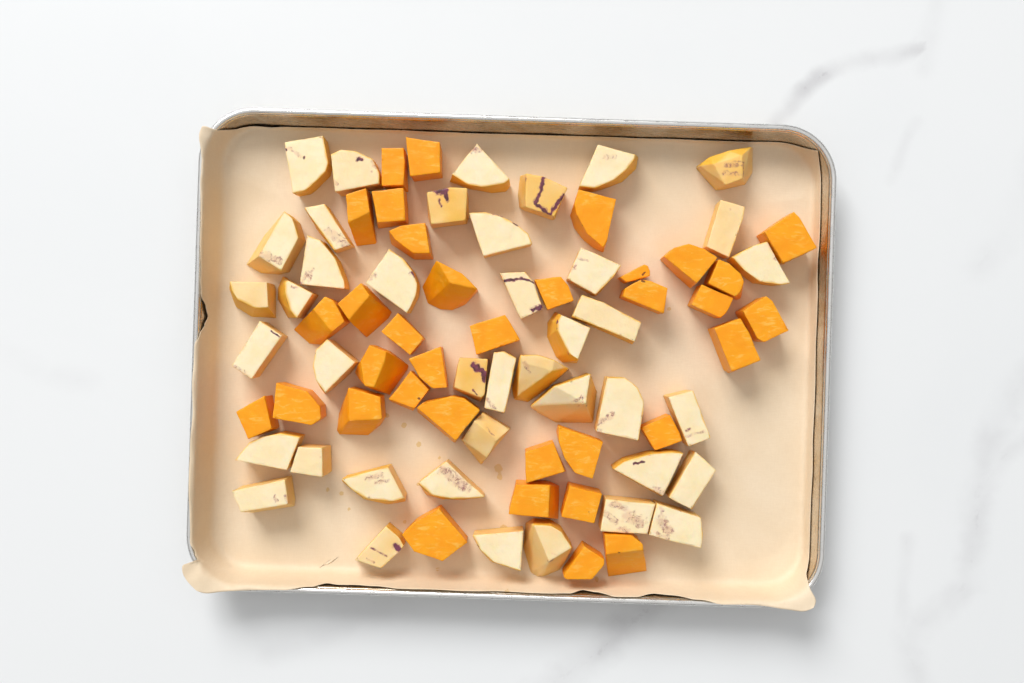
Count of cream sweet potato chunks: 41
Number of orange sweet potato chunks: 35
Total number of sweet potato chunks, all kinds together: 76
